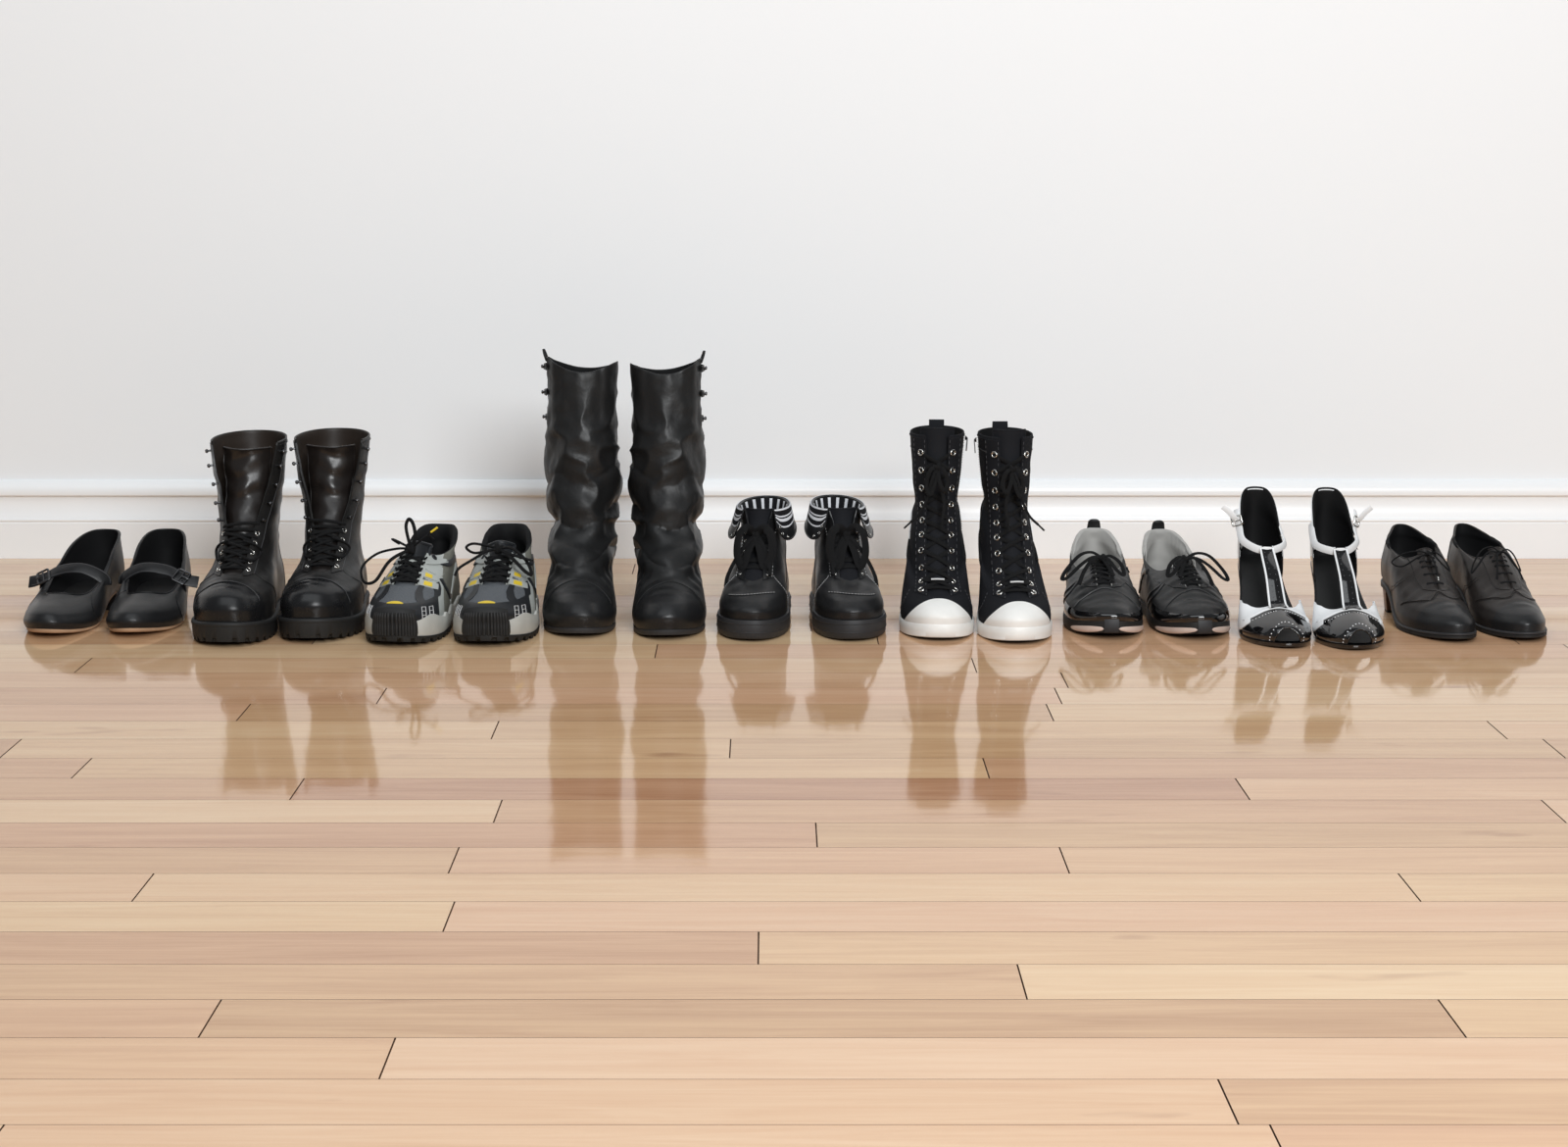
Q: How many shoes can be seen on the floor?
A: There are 18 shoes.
